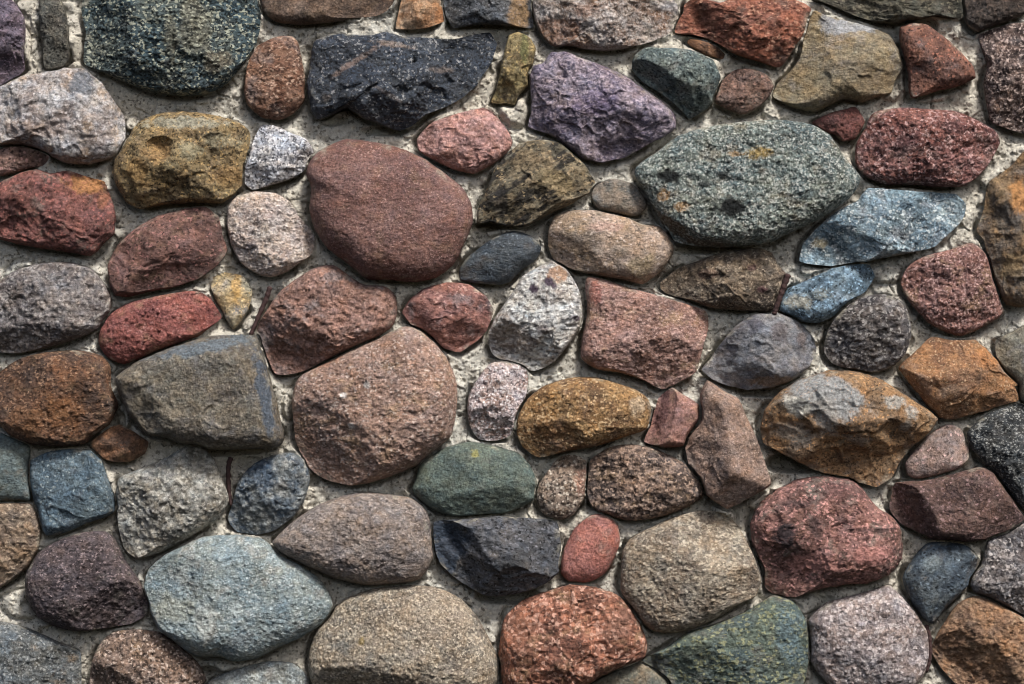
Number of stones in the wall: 90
